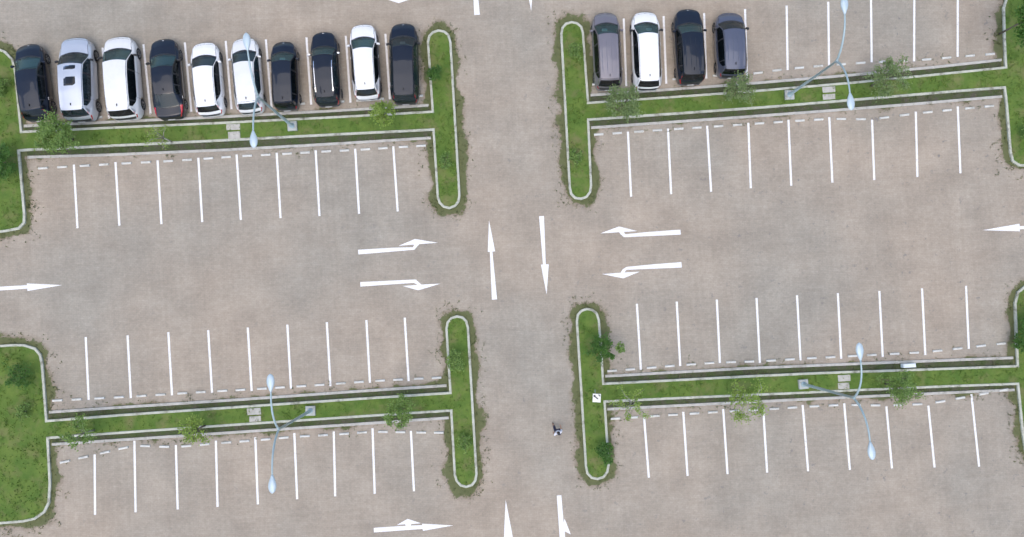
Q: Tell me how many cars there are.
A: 14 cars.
